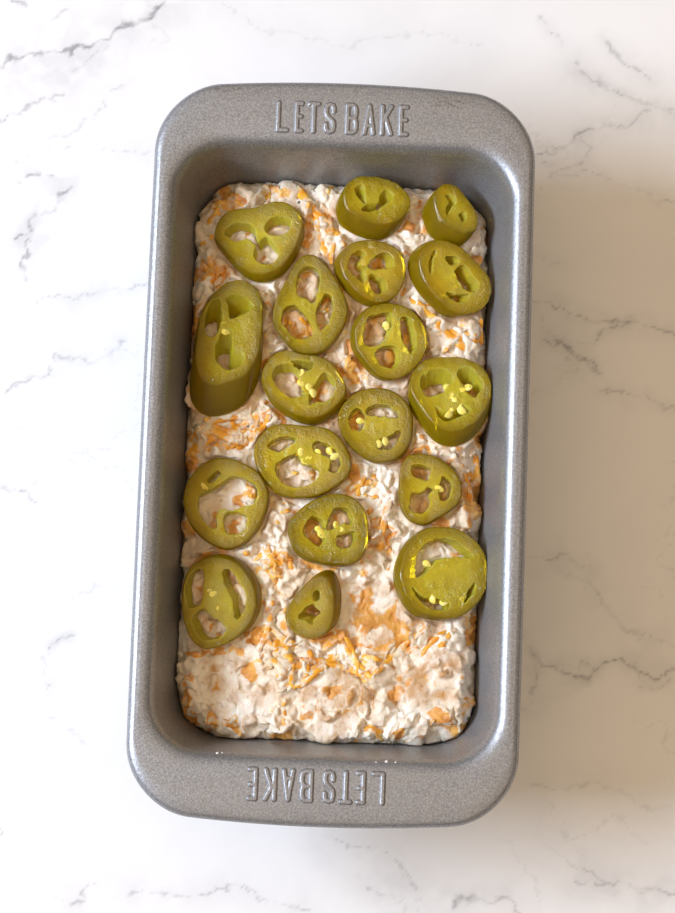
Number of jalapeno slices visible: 18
